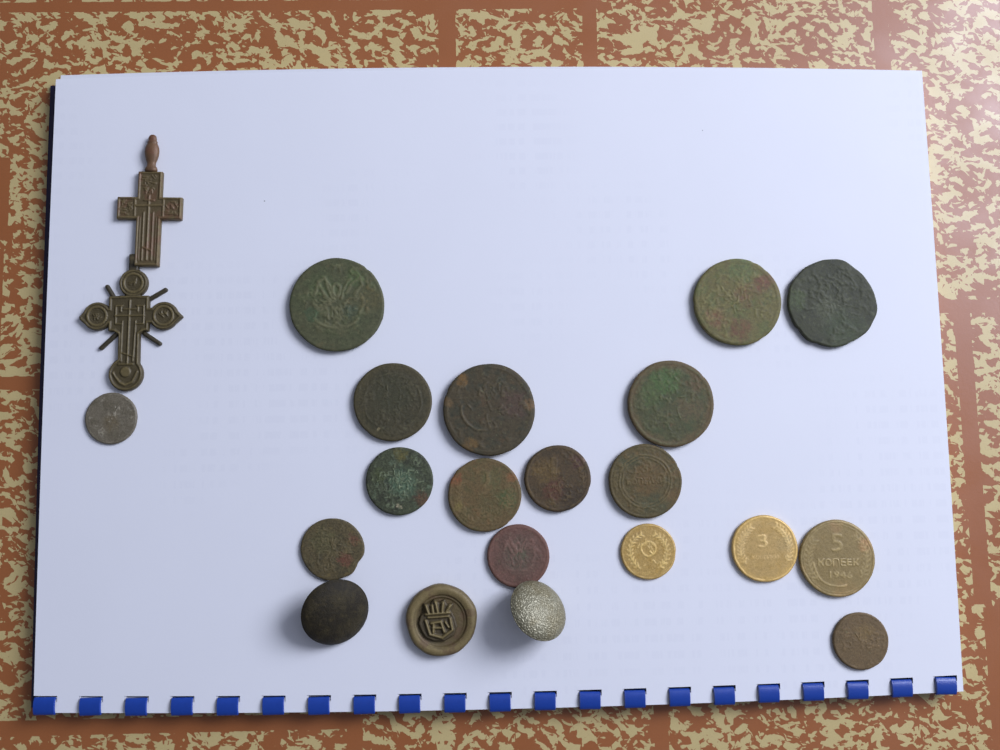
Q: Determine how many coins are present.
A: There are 17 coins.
